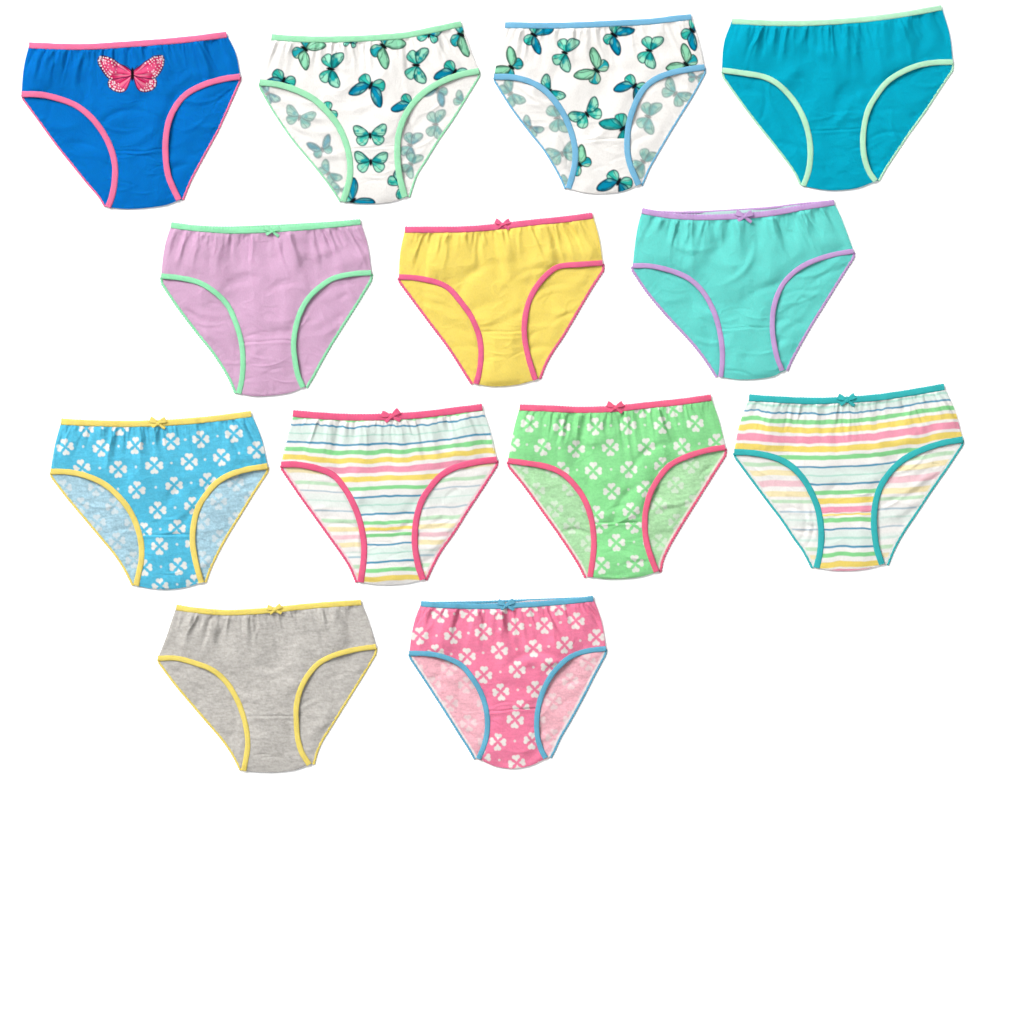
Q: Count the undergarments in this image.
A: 13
